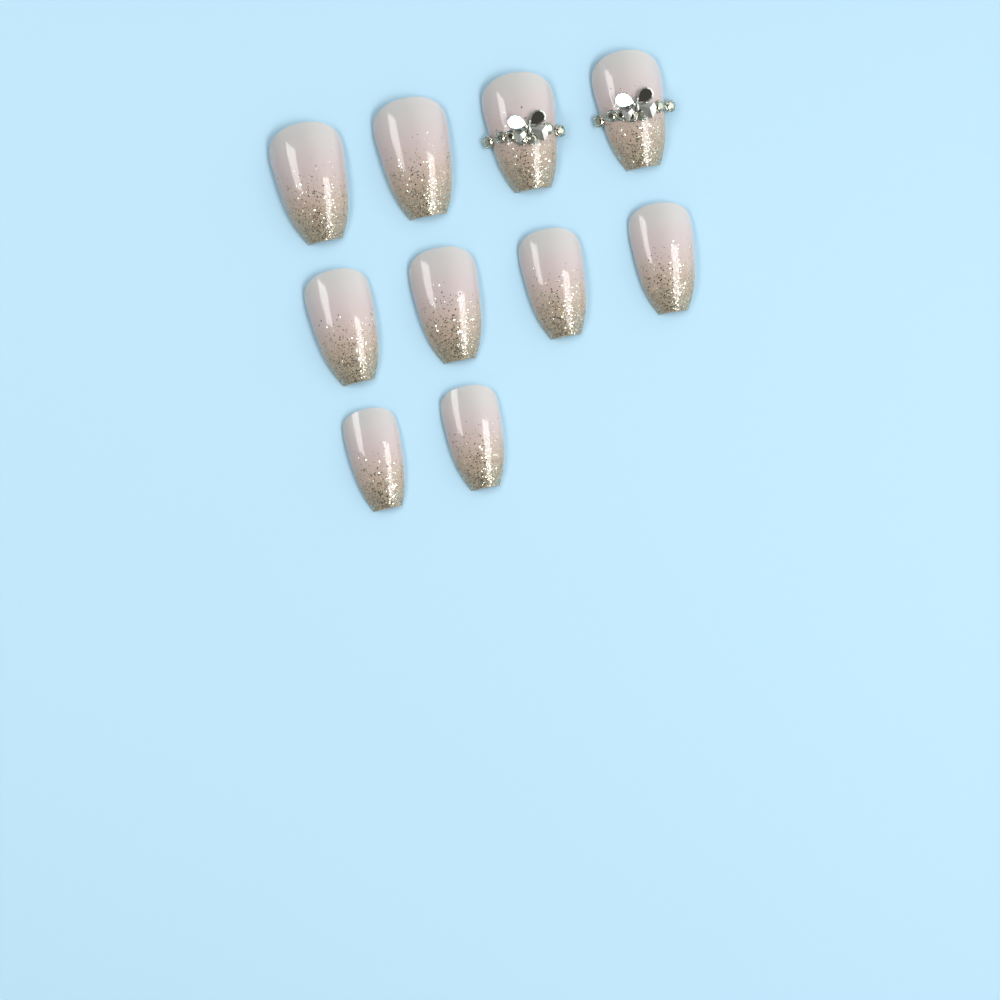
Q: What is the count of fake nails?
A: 10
